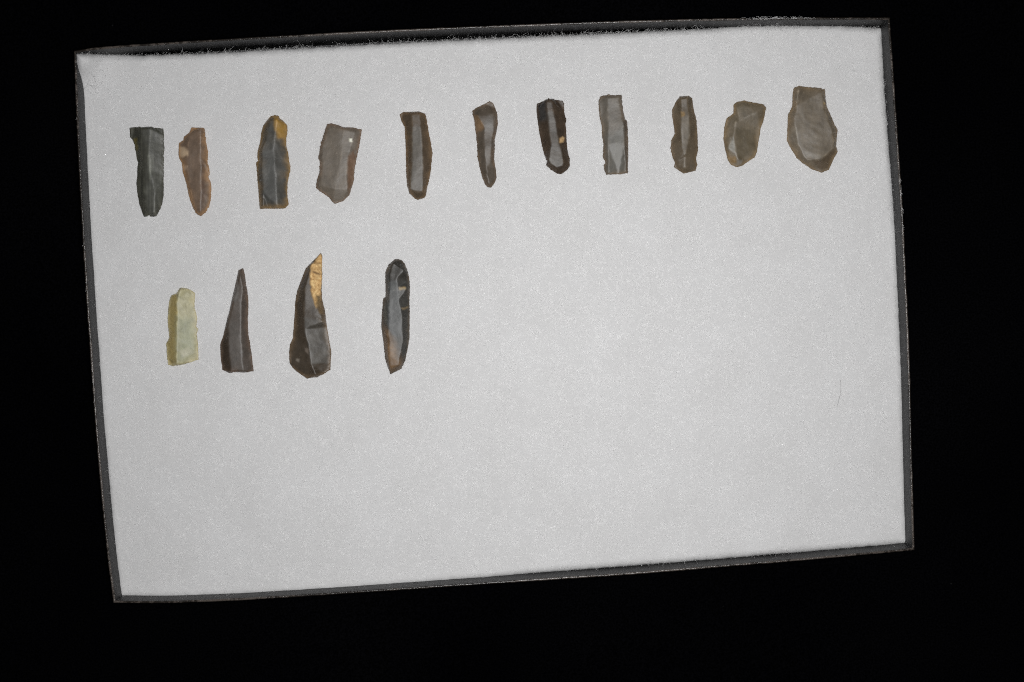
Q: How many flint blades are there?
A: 15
